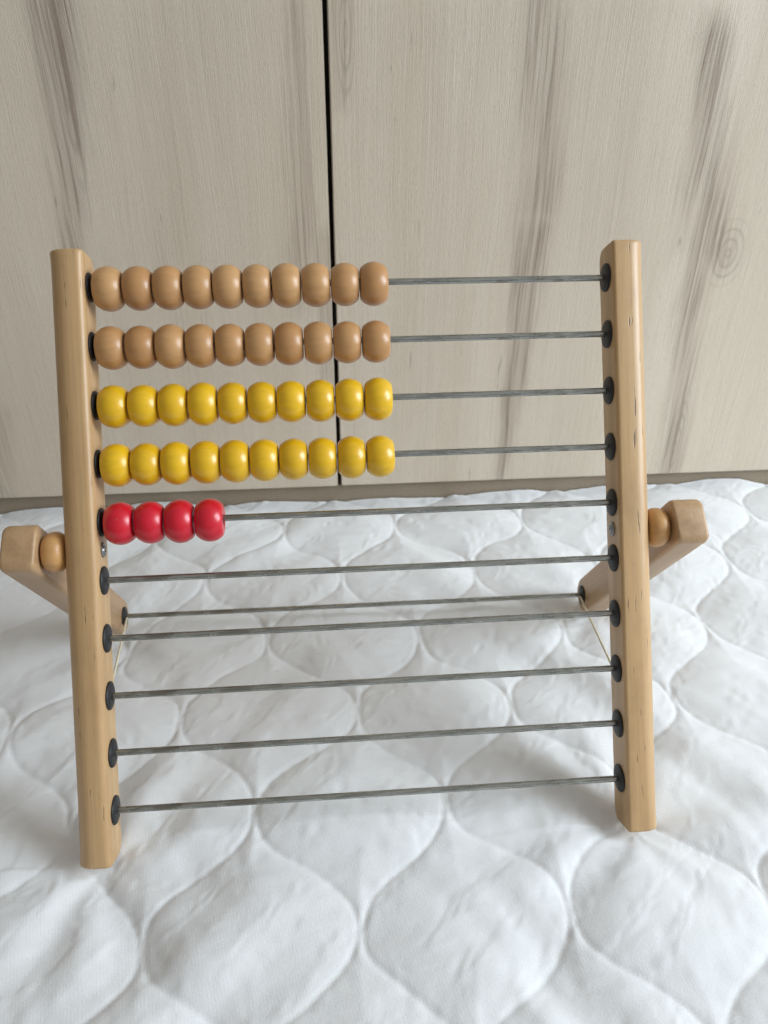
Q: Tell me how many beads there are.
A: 44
